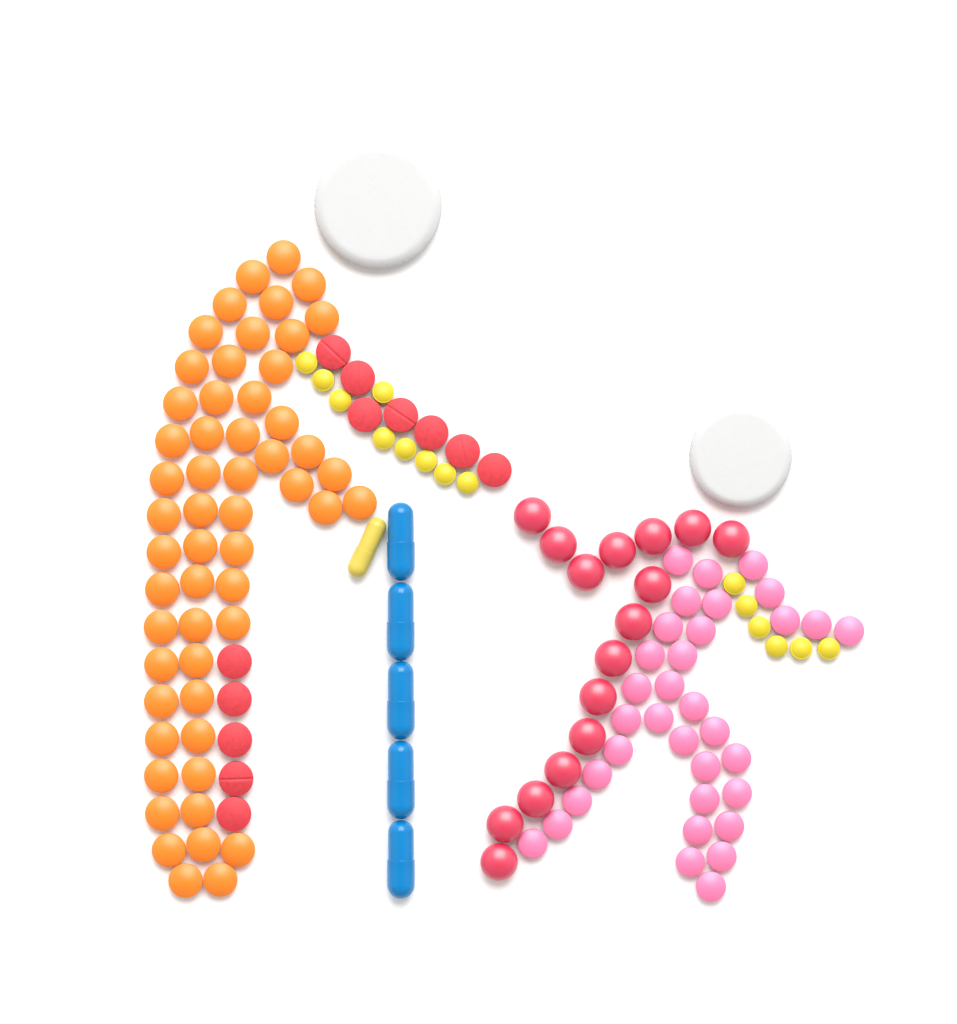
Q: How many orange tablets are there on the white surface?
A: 55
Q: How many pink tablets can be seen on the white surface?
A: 34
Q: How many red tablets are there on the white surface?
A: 28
